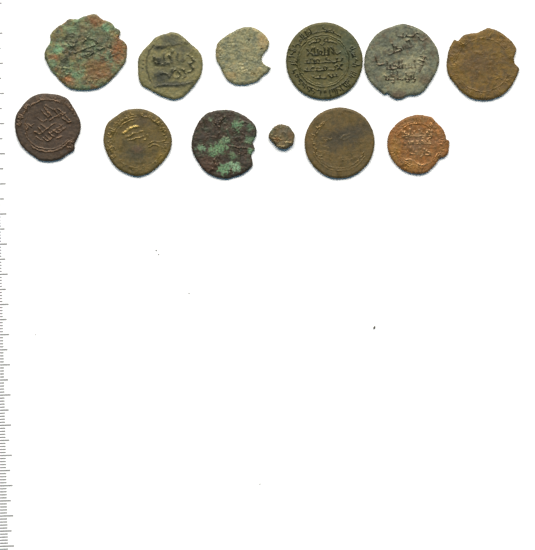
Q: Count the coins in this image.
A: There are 12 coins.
